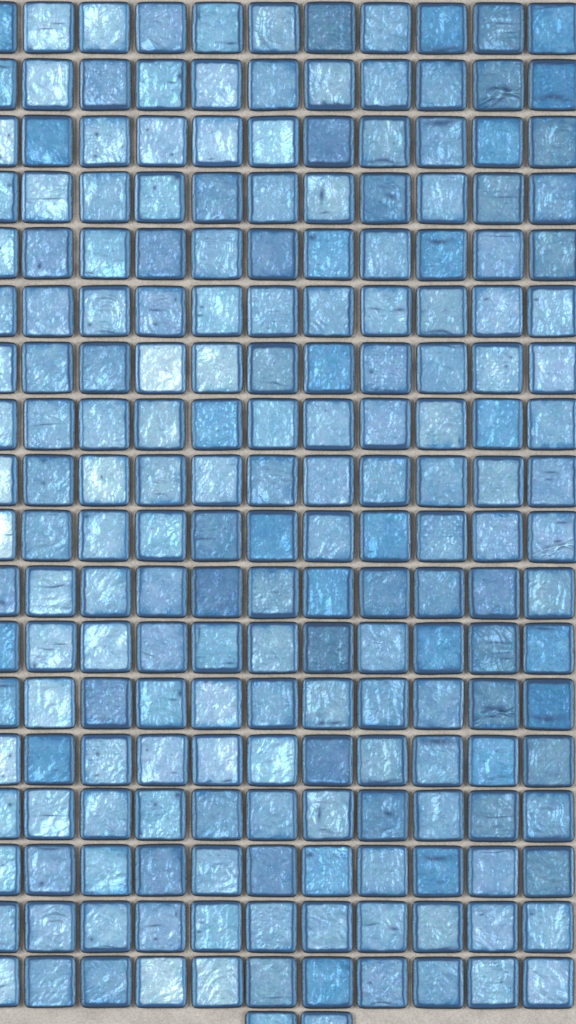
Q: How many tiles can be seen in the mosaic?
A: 200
